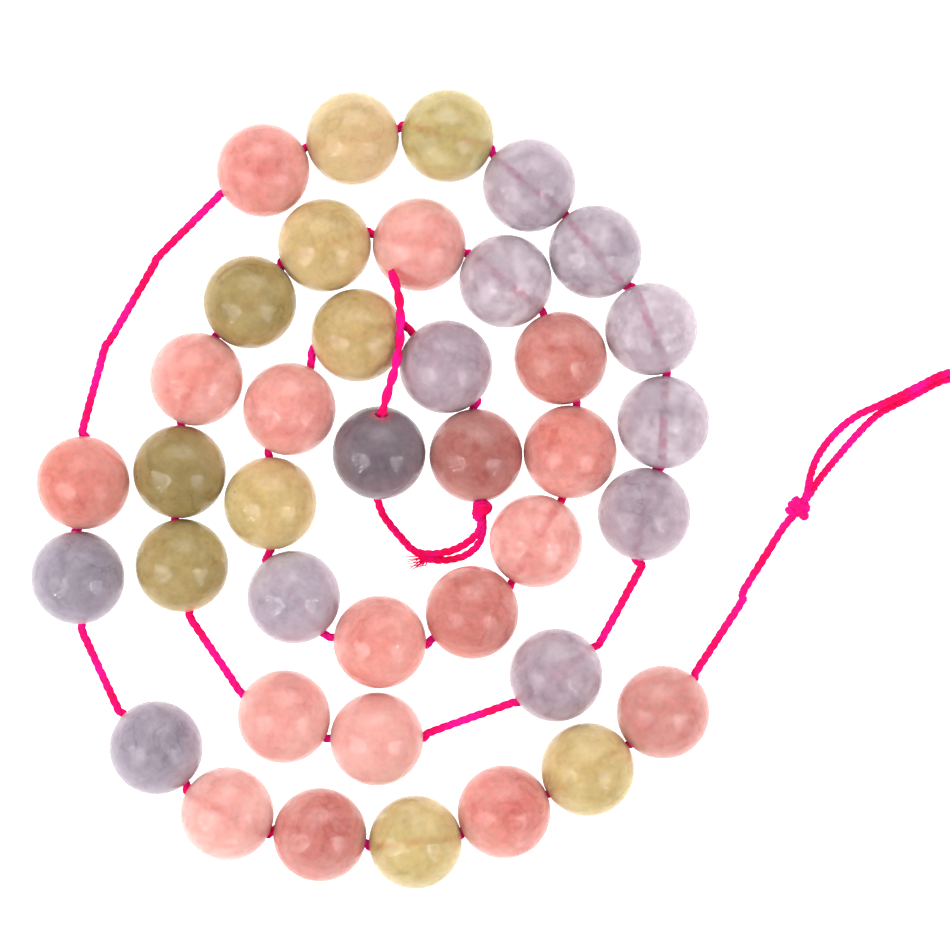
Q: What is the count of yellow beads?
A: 10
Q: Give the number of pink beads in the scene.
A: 17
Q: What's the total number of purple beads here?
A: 12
